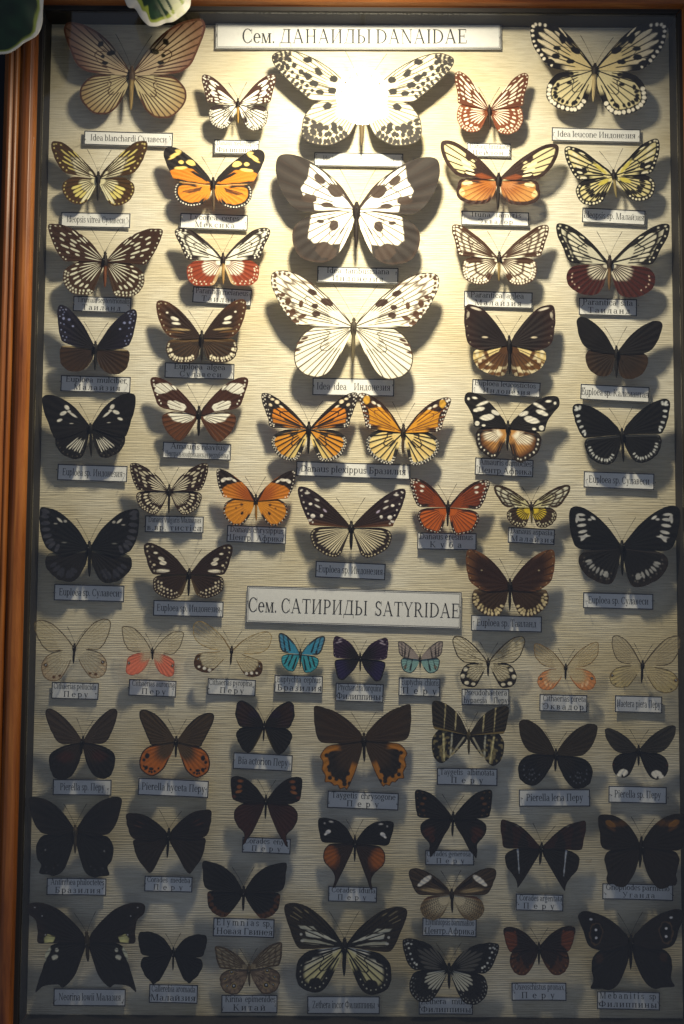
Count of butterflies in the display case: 66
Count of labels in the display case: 67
